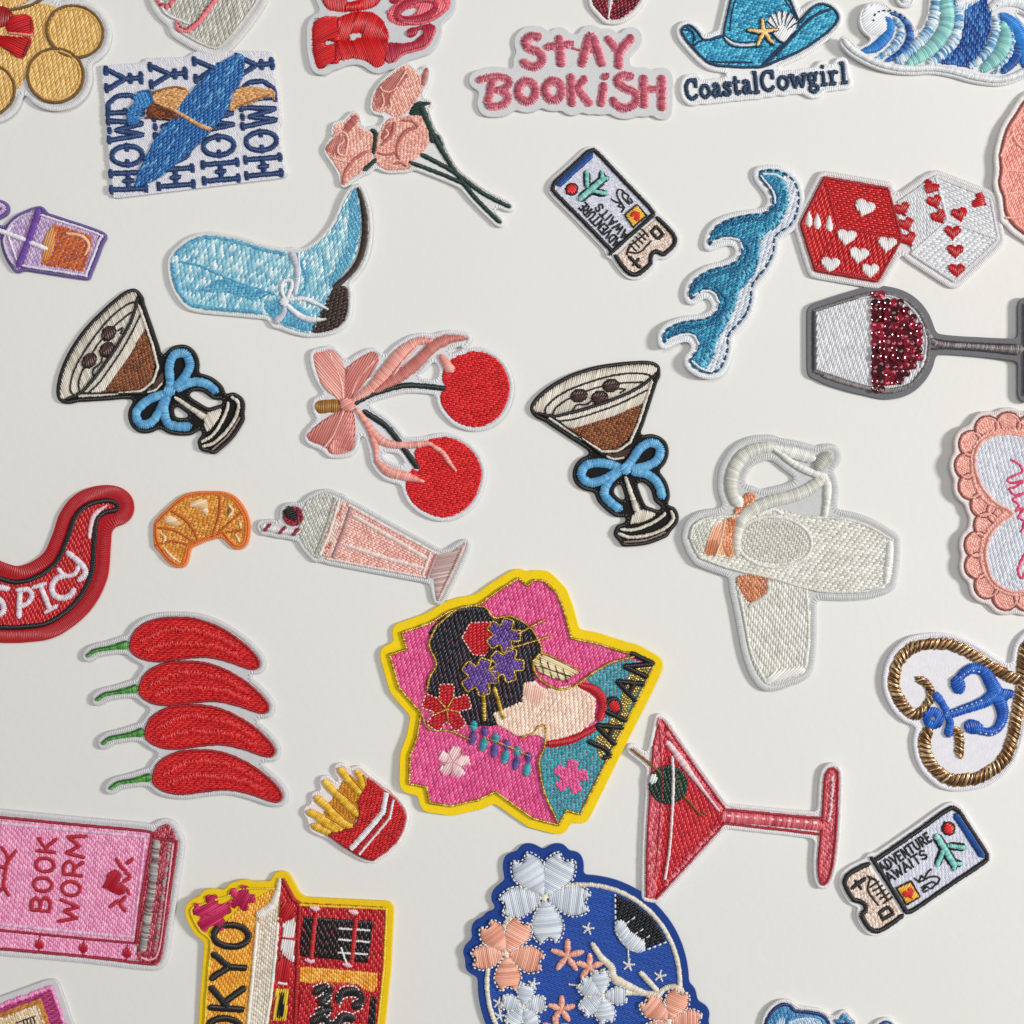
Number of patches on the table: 35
